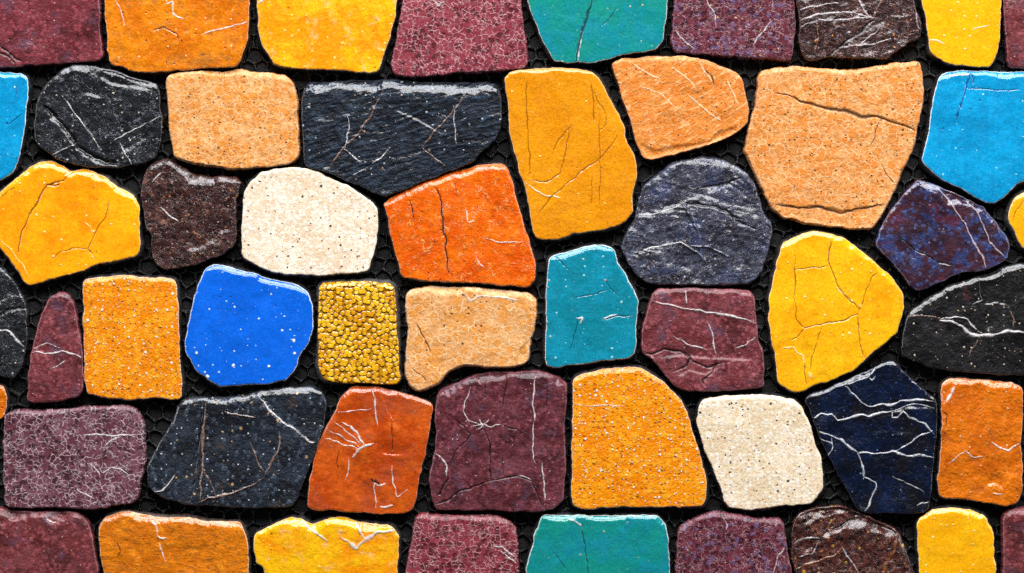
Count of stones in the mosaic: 52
